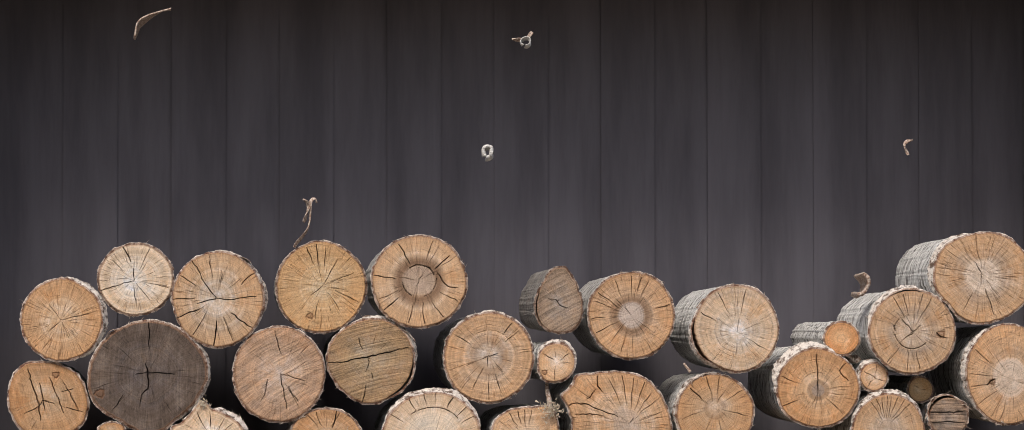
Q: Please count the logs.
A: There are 30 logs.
